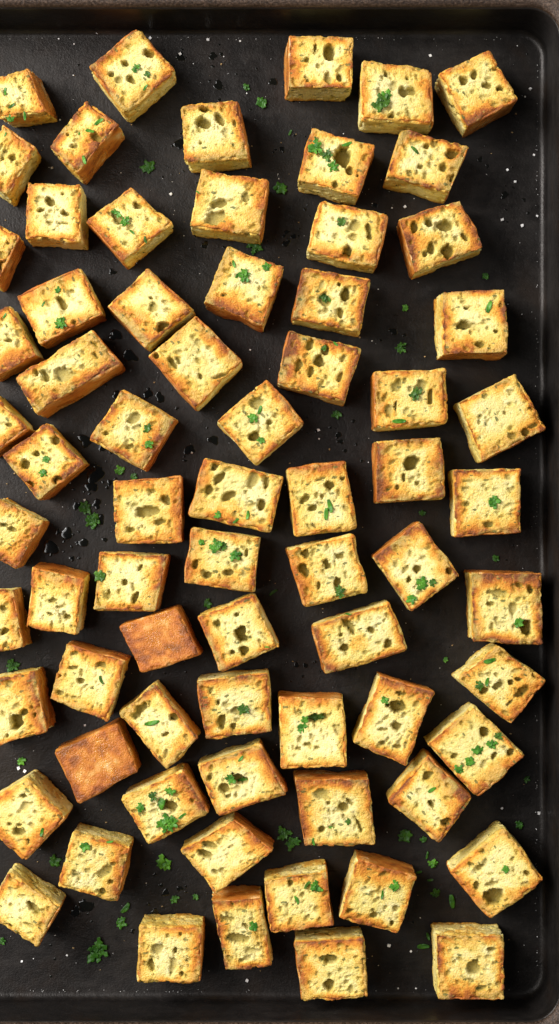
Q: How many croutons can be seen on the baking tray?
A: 71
